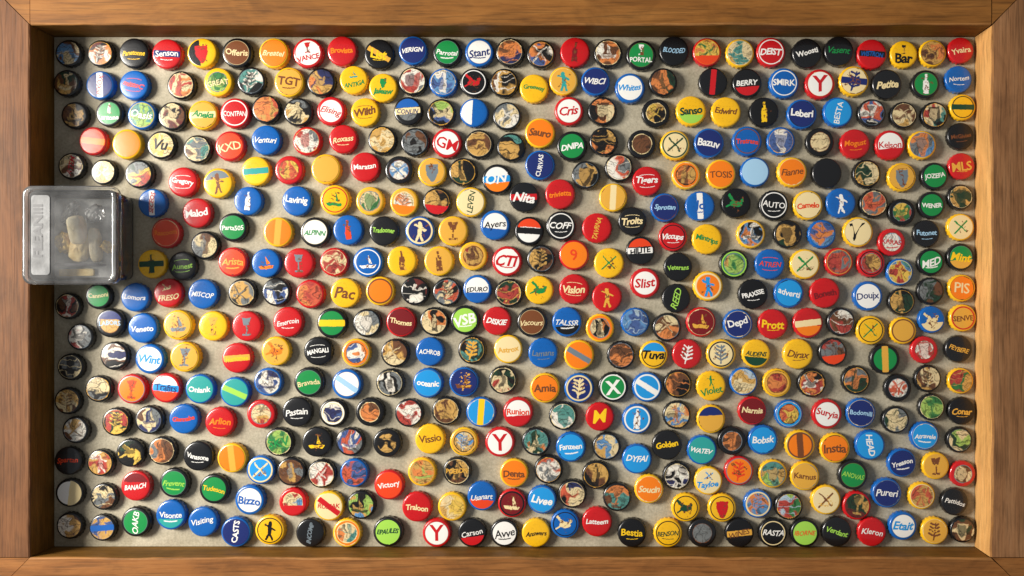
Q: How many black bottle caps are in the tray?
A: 182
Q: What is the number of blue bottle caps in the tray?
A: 79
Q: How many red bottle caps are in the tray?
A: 73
